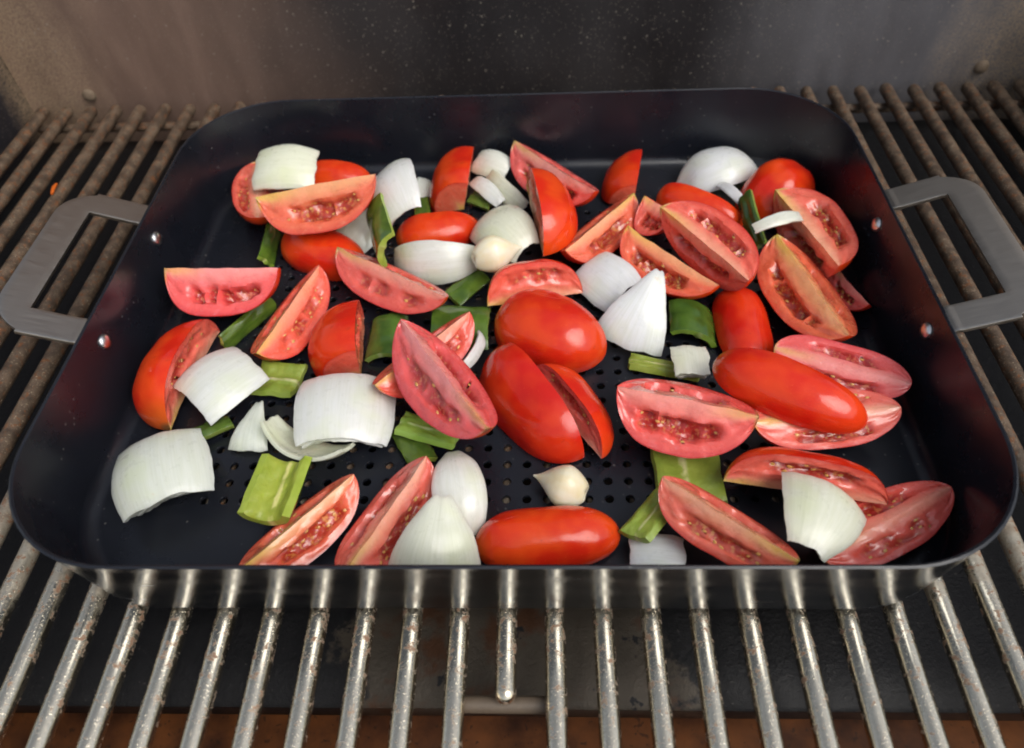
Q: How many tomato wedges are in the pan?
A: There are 40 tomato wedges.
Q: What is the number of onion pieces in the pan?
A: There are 25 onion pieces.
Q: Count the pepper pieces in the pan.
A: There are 18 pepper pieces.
